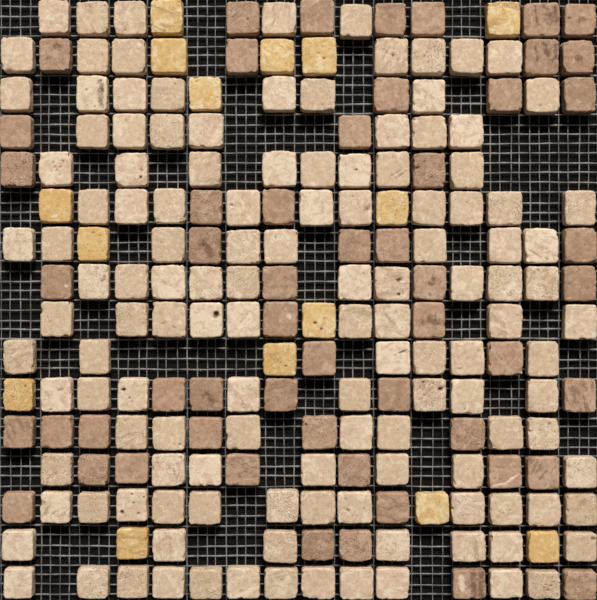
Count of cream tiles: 131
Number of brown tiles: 54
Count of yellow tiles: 15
